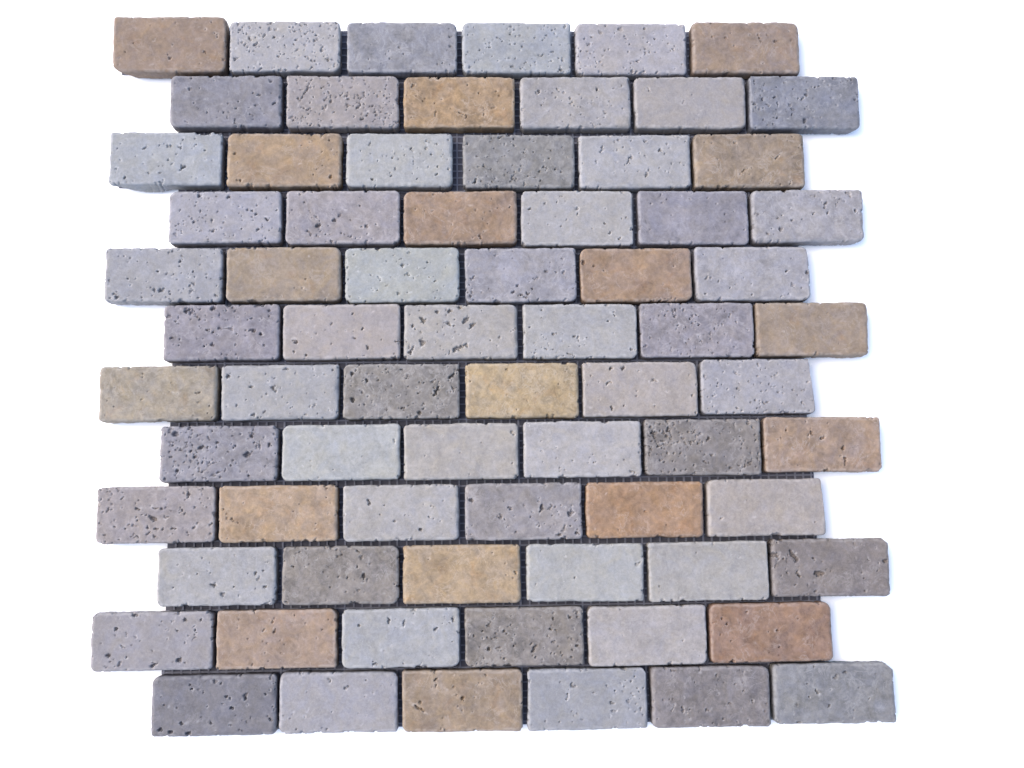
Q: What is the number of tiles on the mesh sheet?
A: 72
